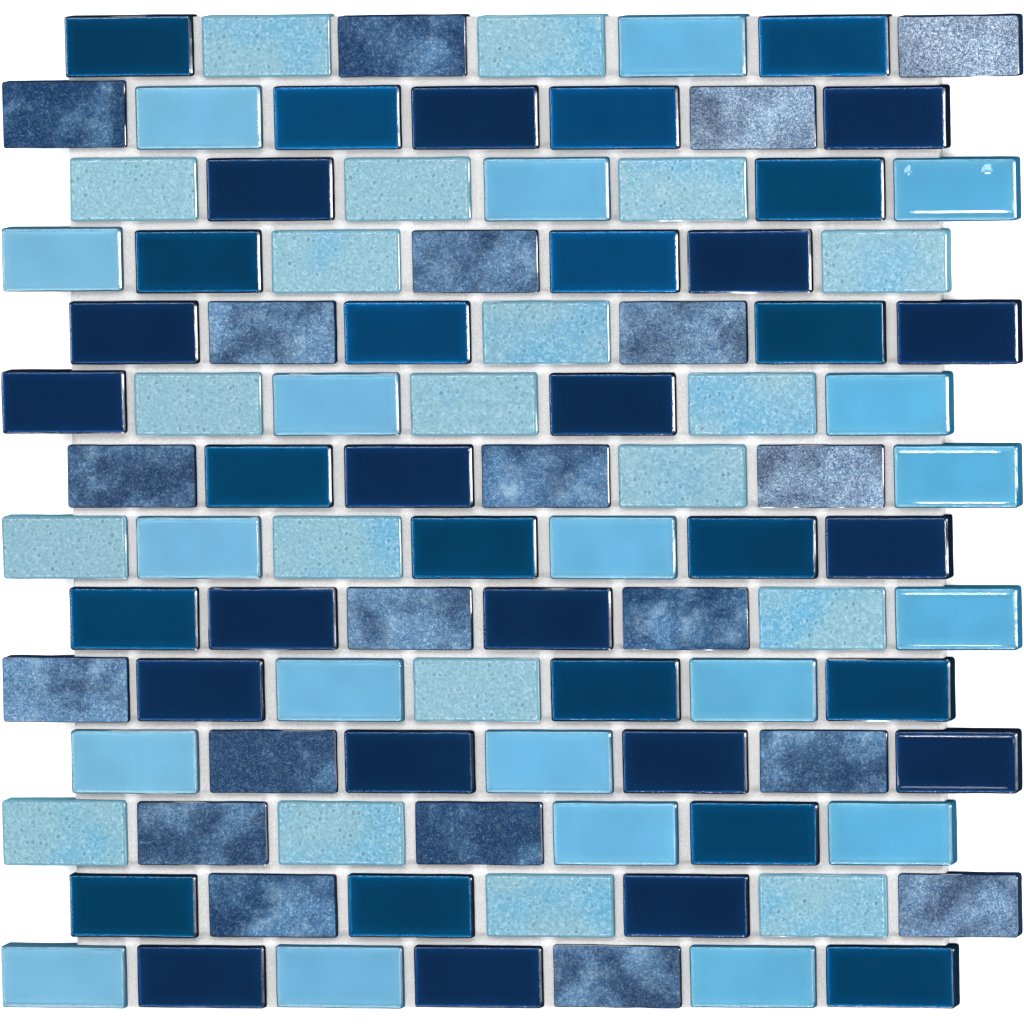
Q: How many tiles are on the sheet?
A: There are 98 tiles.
